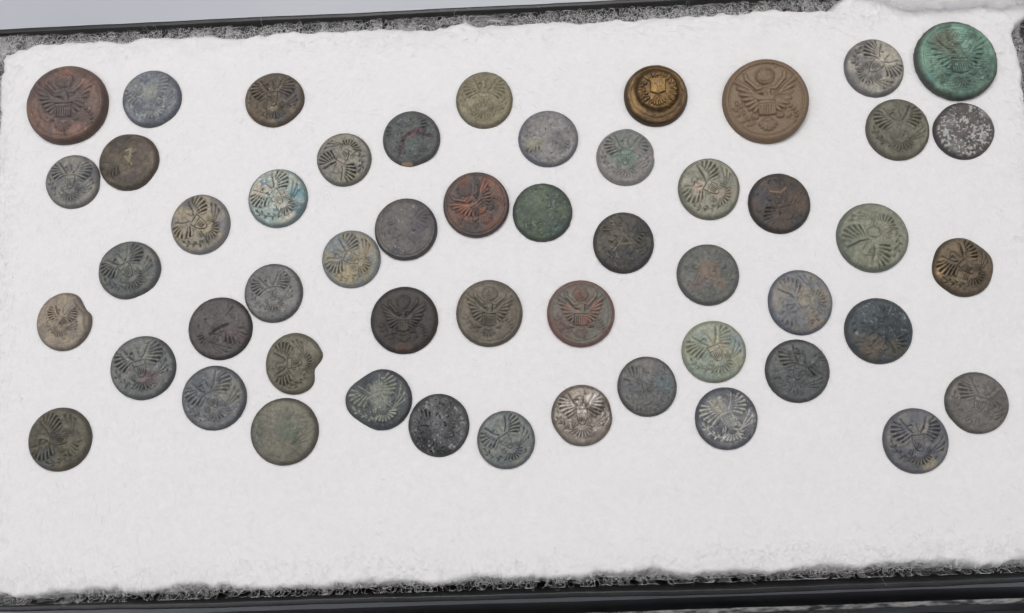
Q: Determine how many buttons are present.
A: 52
